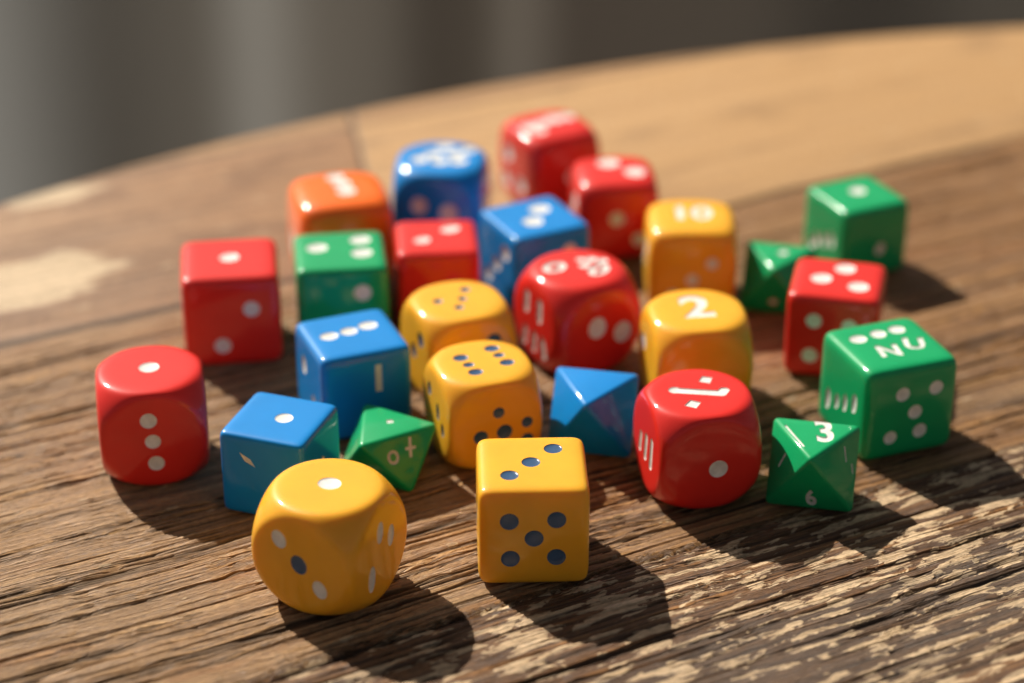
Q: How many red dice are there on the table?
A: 8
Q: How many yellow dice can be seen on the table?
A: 6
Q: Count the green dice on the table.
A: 6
